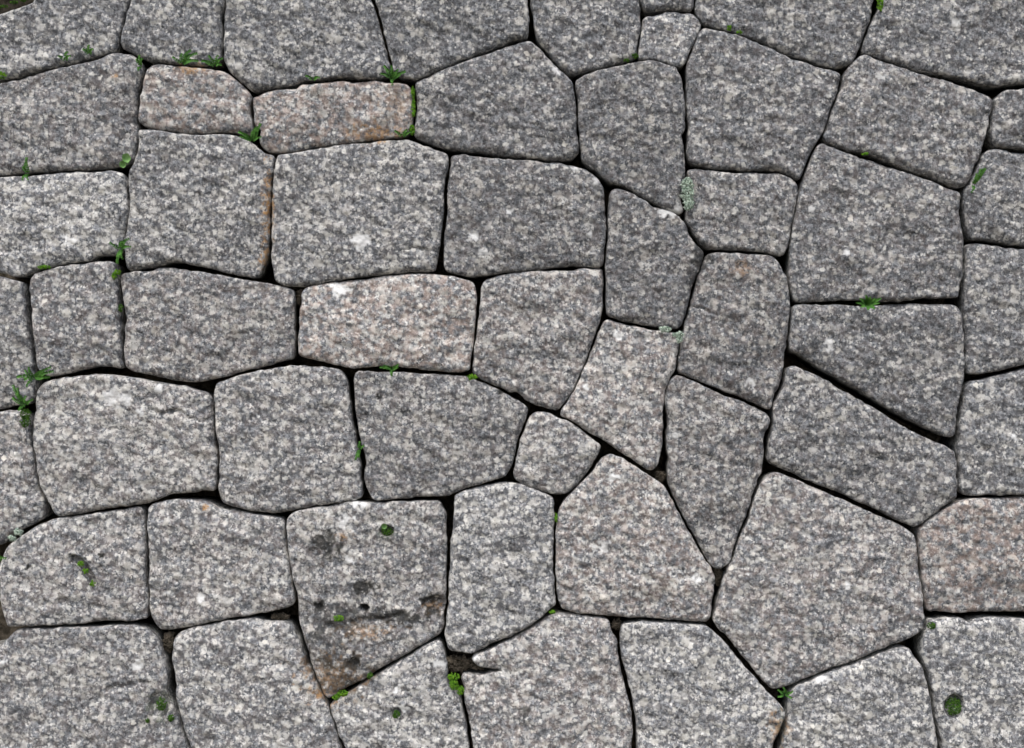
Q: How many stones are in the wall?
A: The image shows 56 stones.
